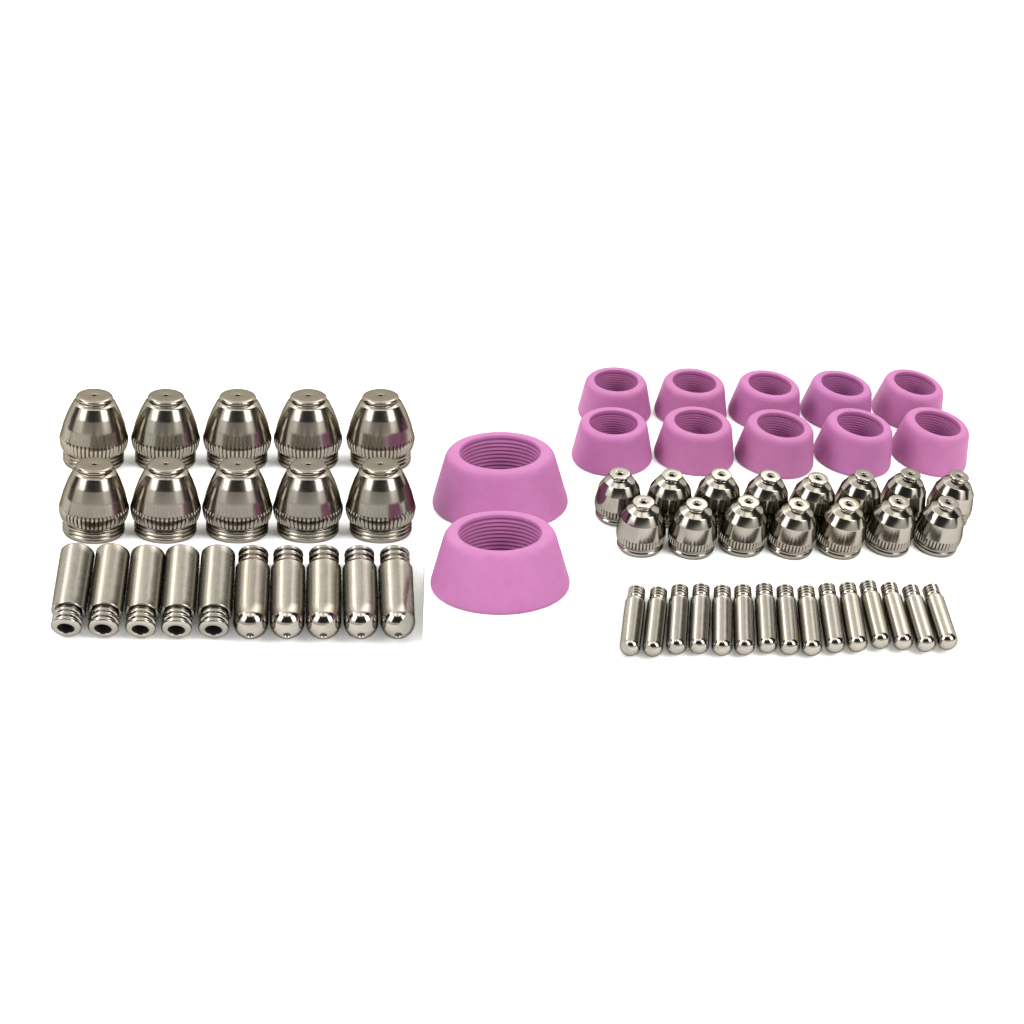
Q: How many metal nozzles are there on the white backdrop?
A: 25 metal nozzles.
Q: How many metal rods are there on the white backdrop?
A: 25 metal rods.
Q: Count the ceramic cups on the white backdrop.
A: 12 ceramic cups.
